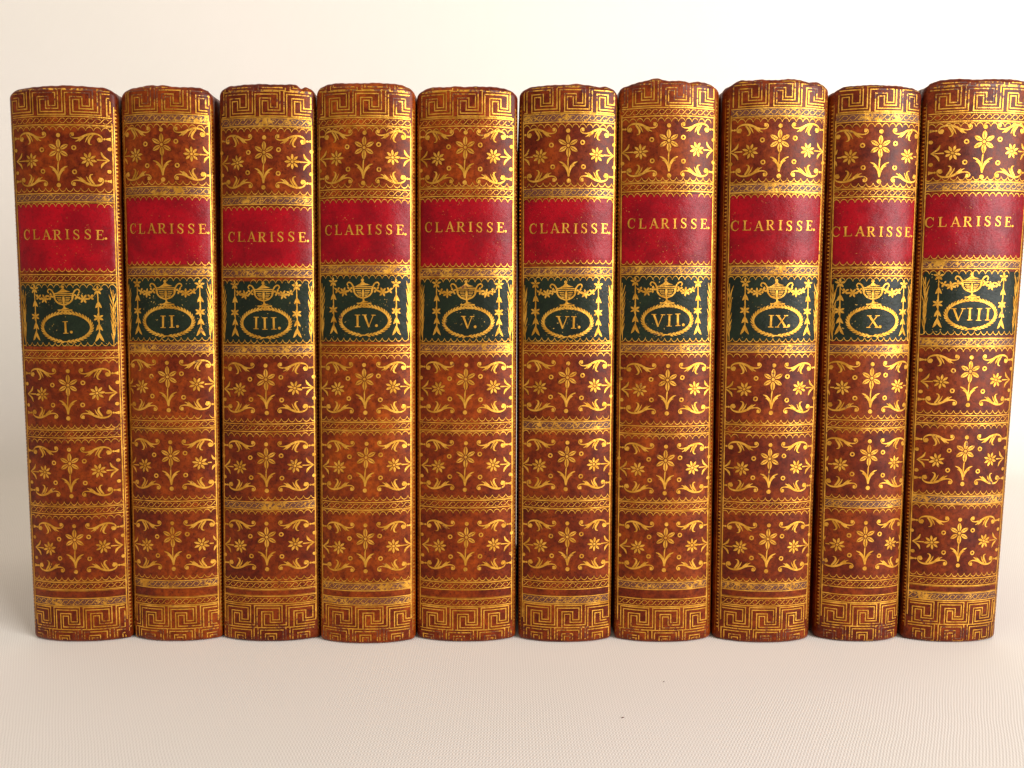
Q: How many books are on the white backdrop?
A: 10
